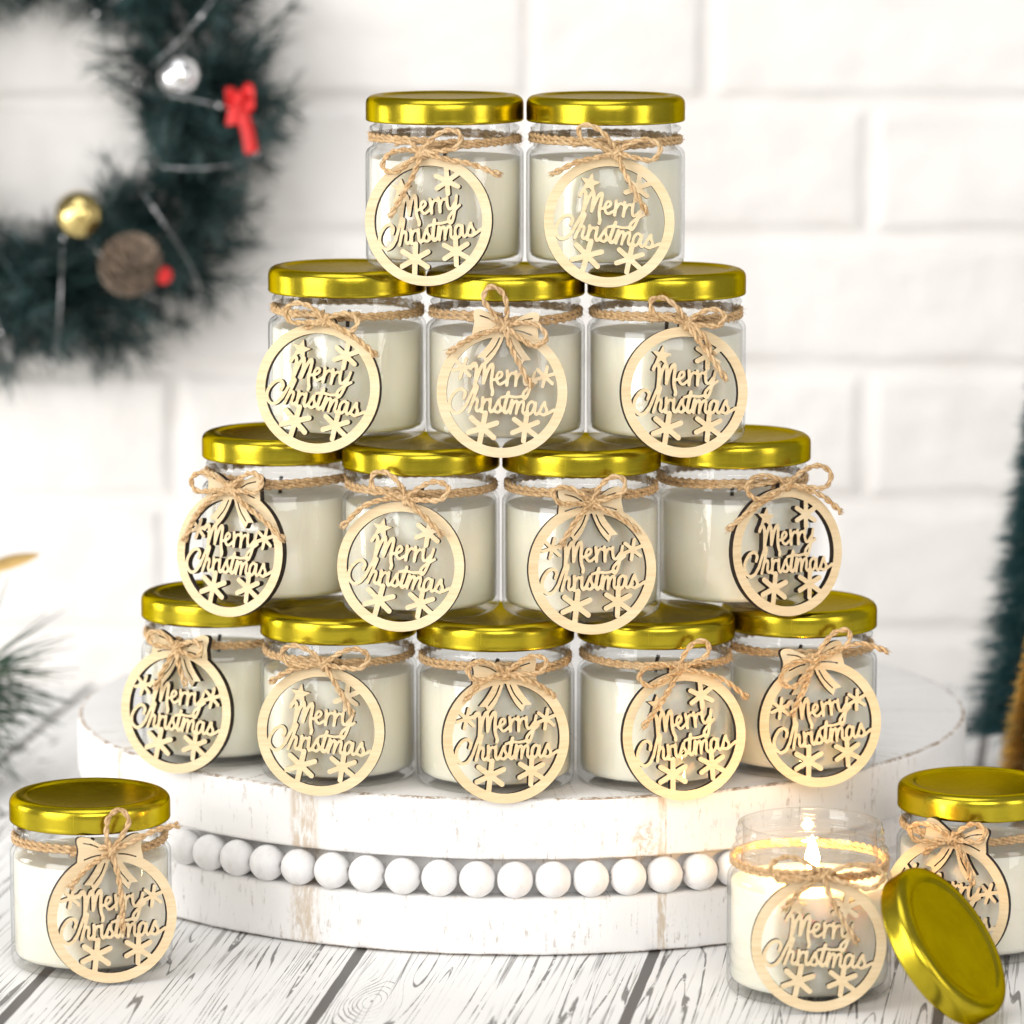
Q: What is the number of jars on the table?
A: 17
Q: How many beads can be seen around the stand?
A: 17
